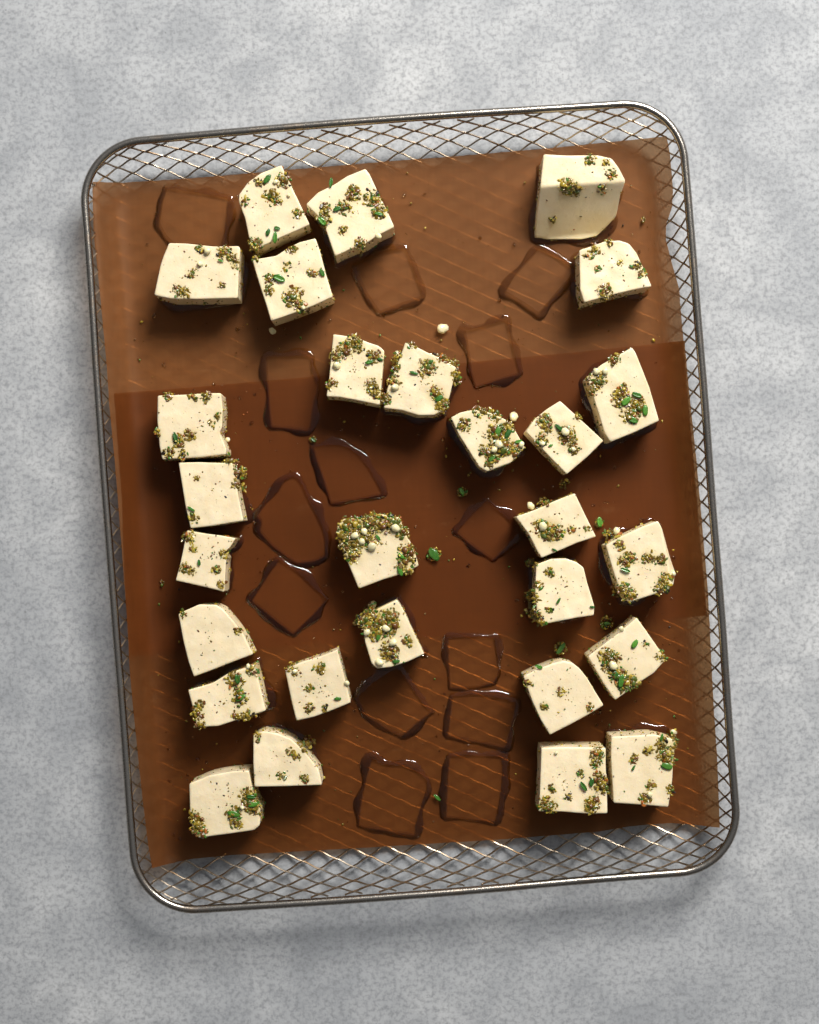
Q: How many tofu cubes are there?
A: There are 28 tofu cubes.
